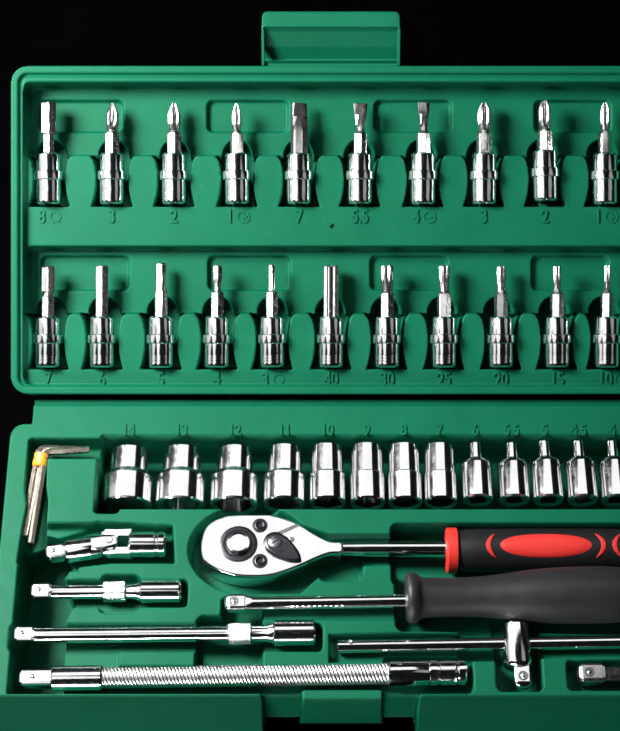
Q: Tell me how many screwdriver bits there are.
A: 21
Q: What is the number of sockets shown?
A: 13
